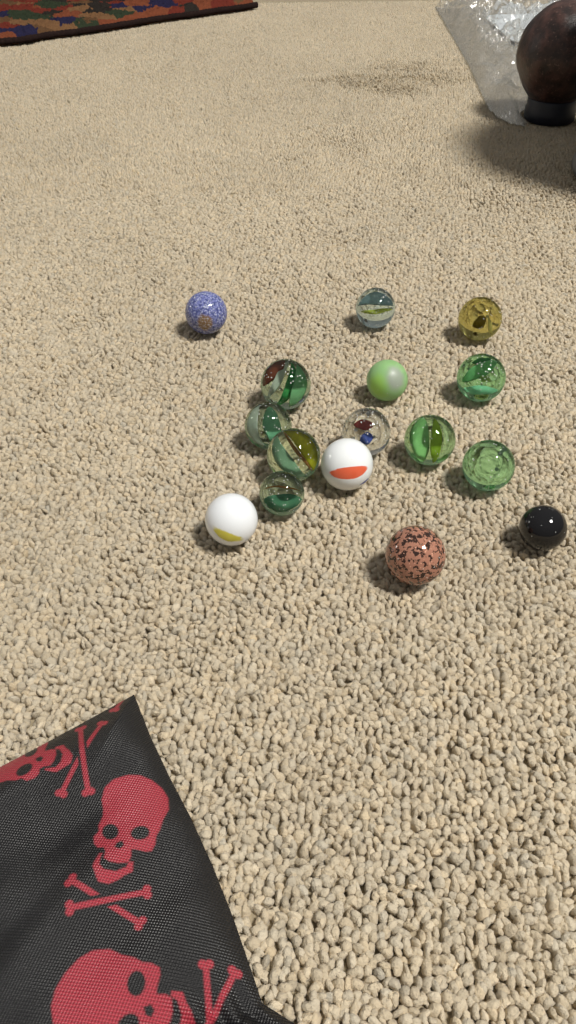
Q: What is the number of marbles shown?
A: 16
